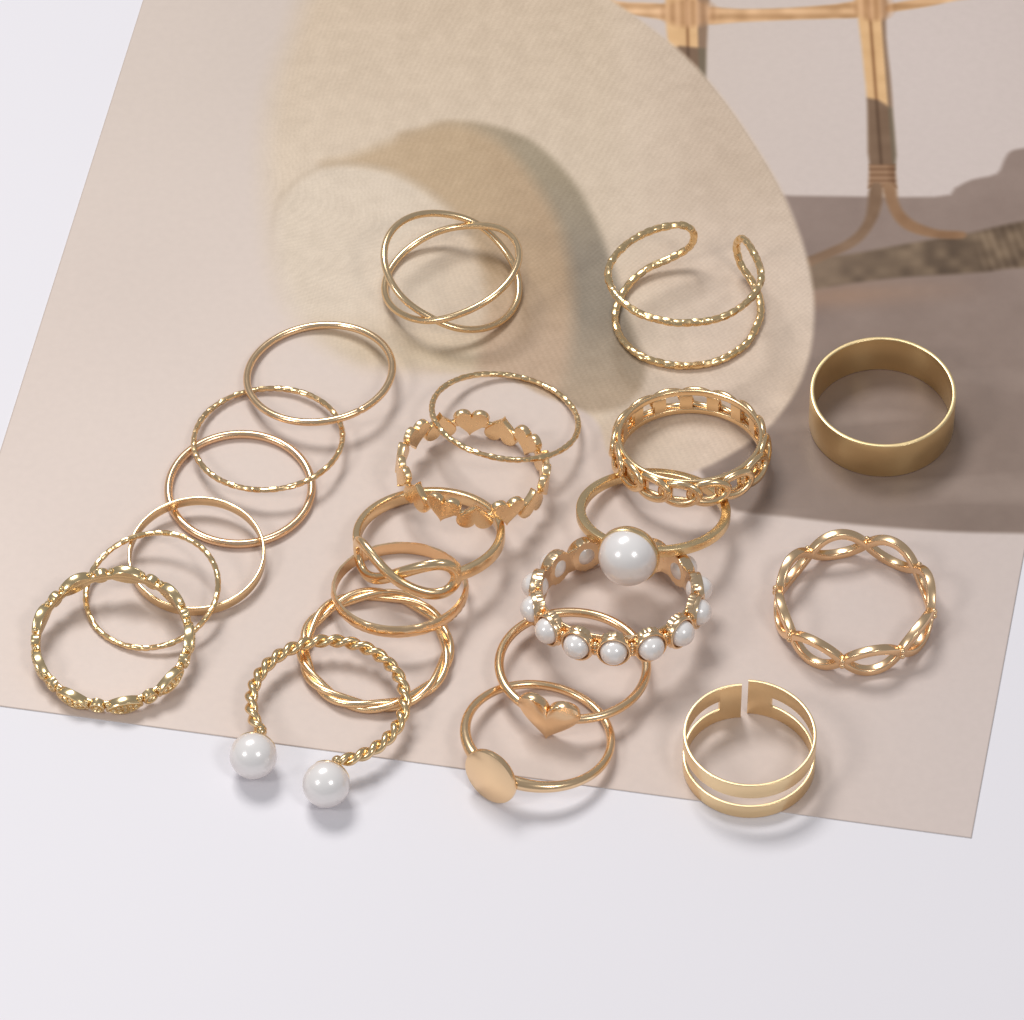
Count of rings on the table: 22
